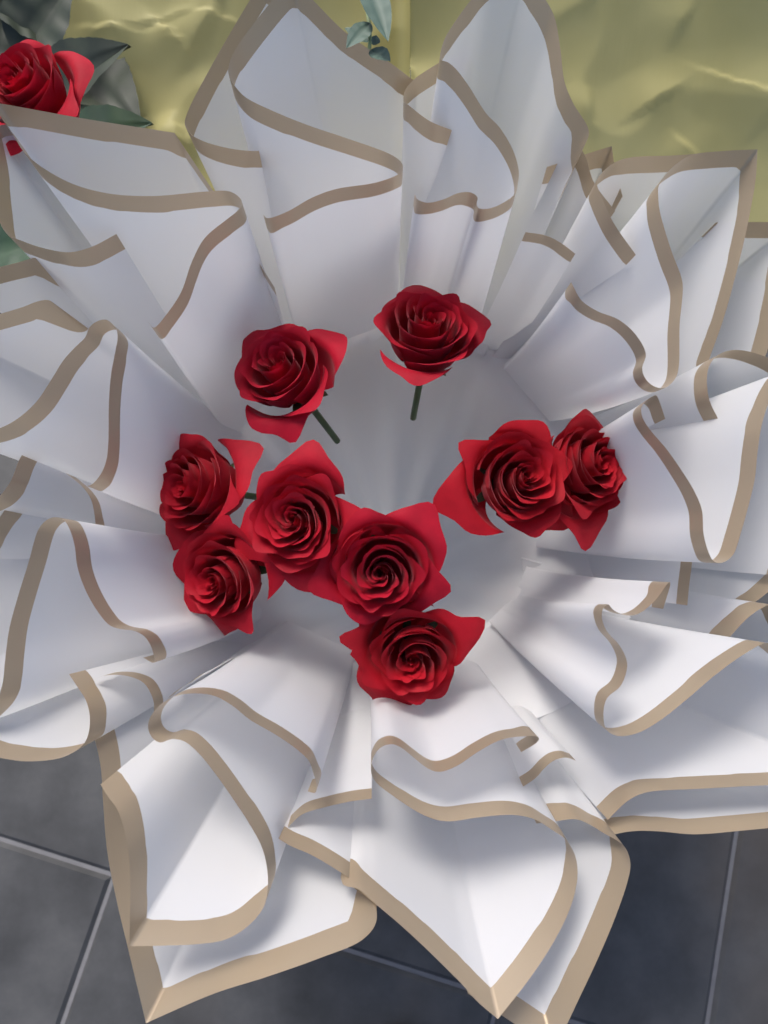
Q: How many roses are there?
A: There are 10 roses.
